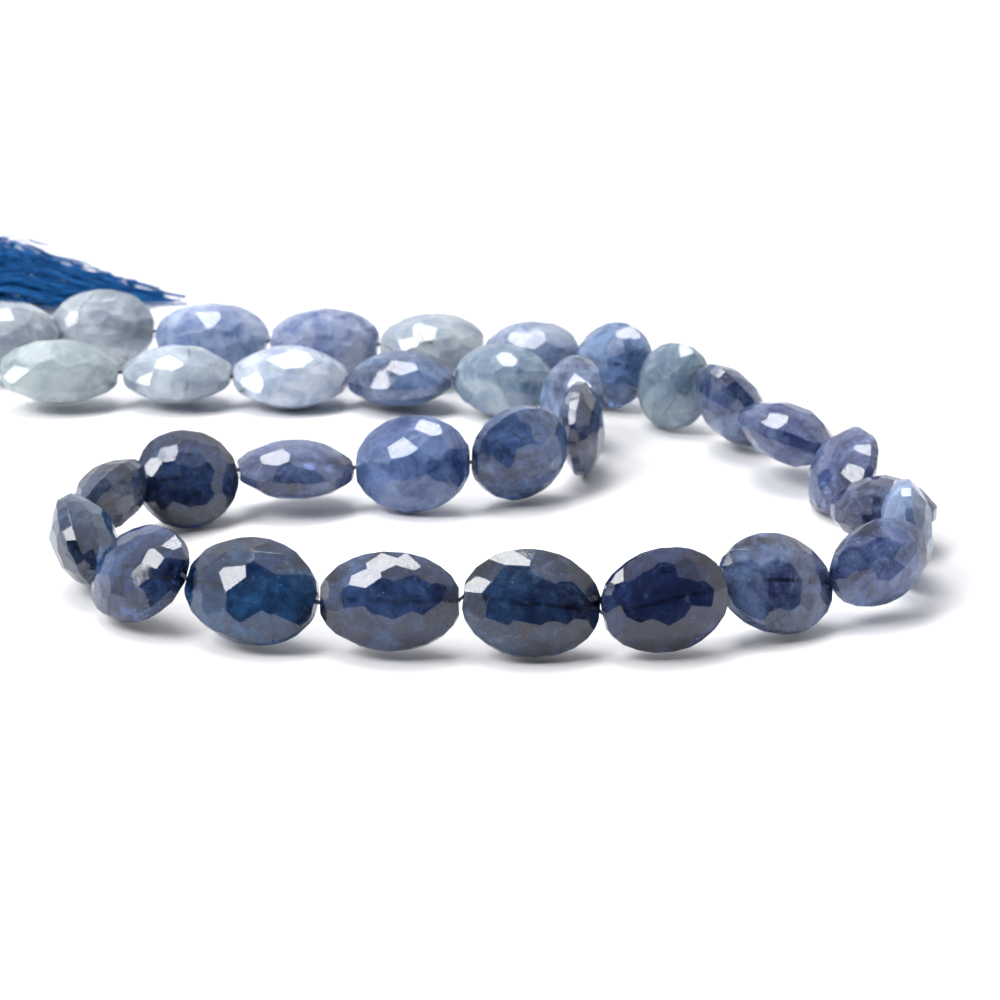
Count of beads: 33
